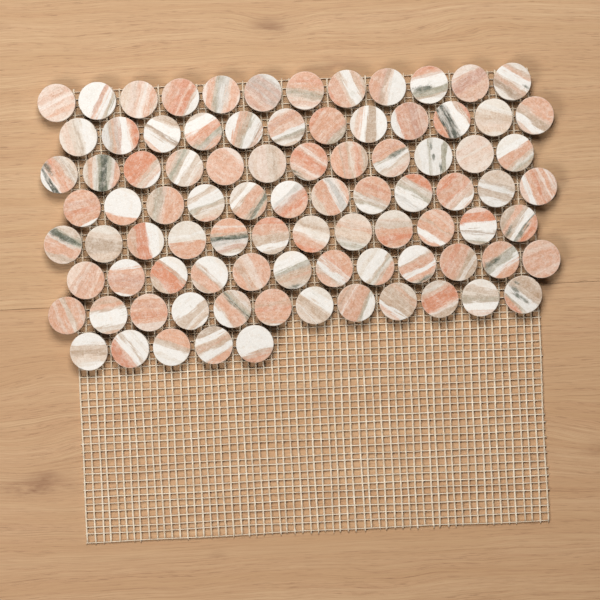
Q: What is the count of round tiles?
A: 89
